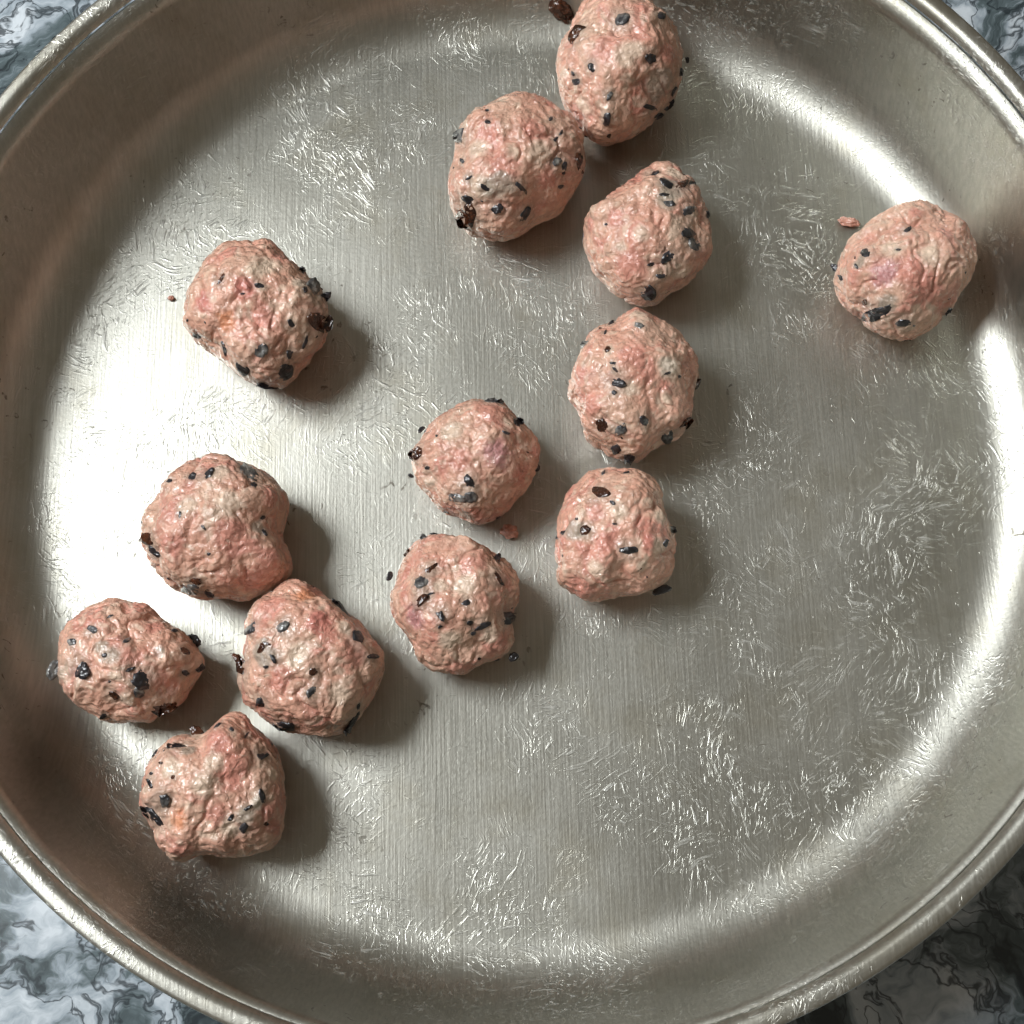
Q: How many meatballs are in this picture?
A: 13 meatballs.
